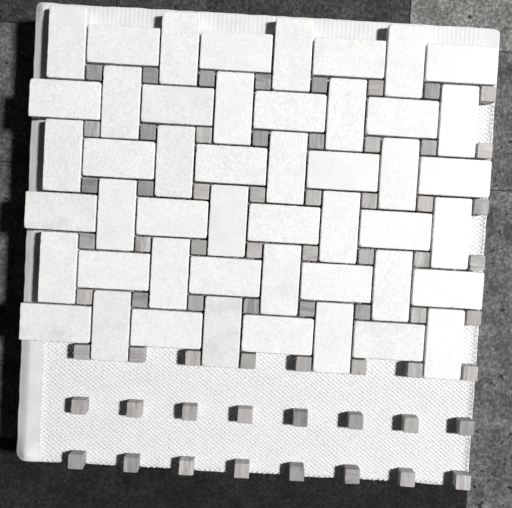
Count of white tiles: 48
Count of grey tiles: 64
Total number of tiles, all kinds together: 112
